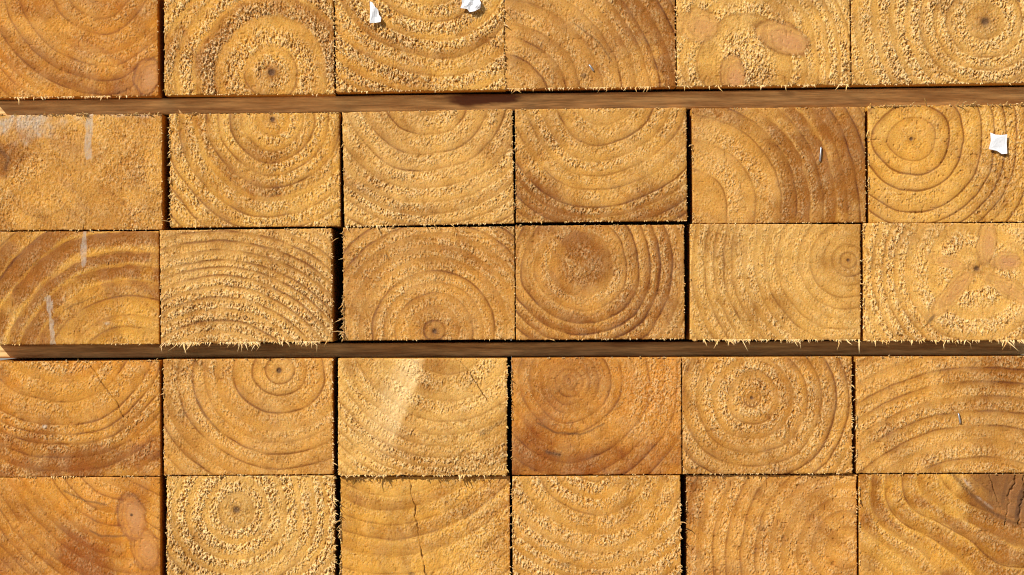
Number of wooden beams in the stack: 30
